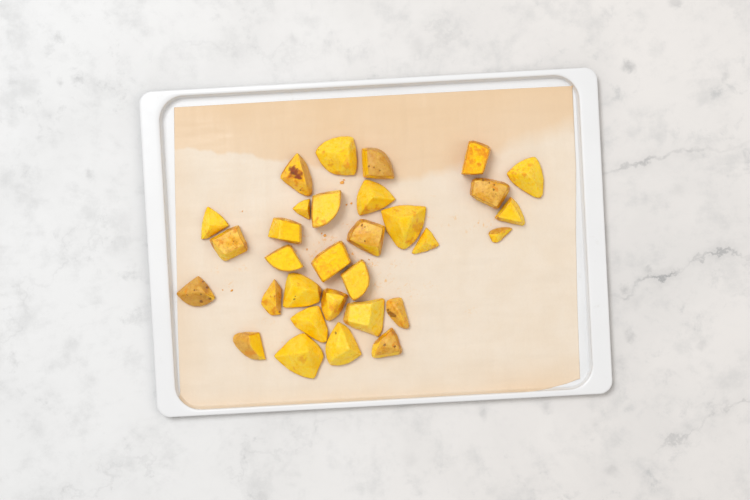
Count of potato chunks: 31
